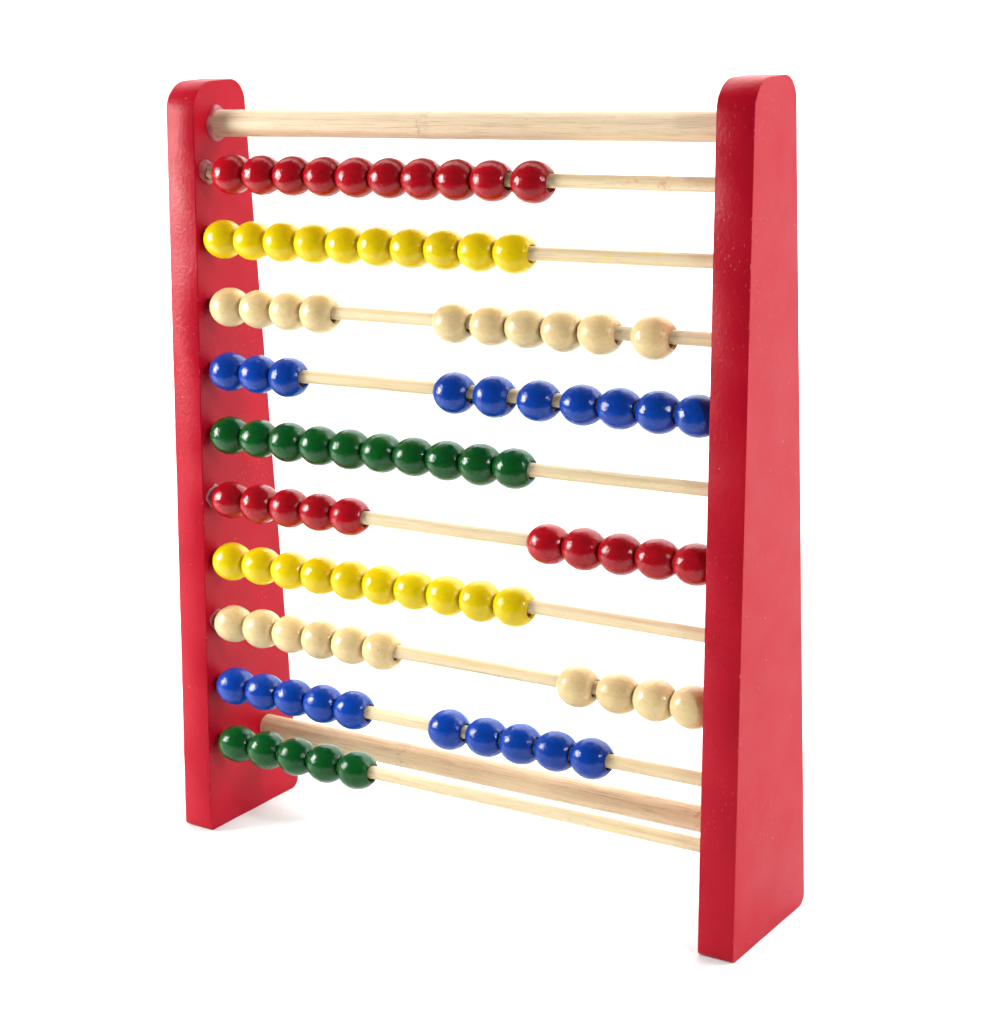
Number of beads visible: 95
